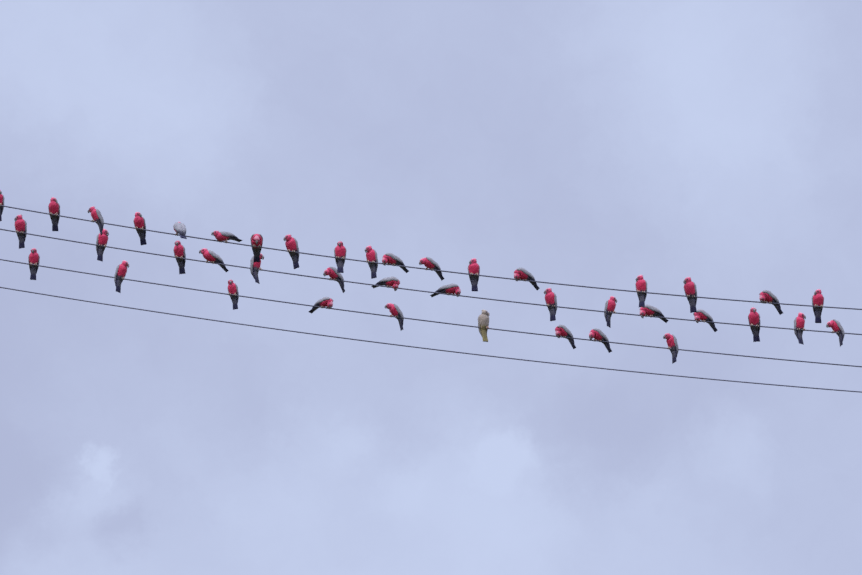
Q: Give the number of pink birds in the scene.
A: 41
